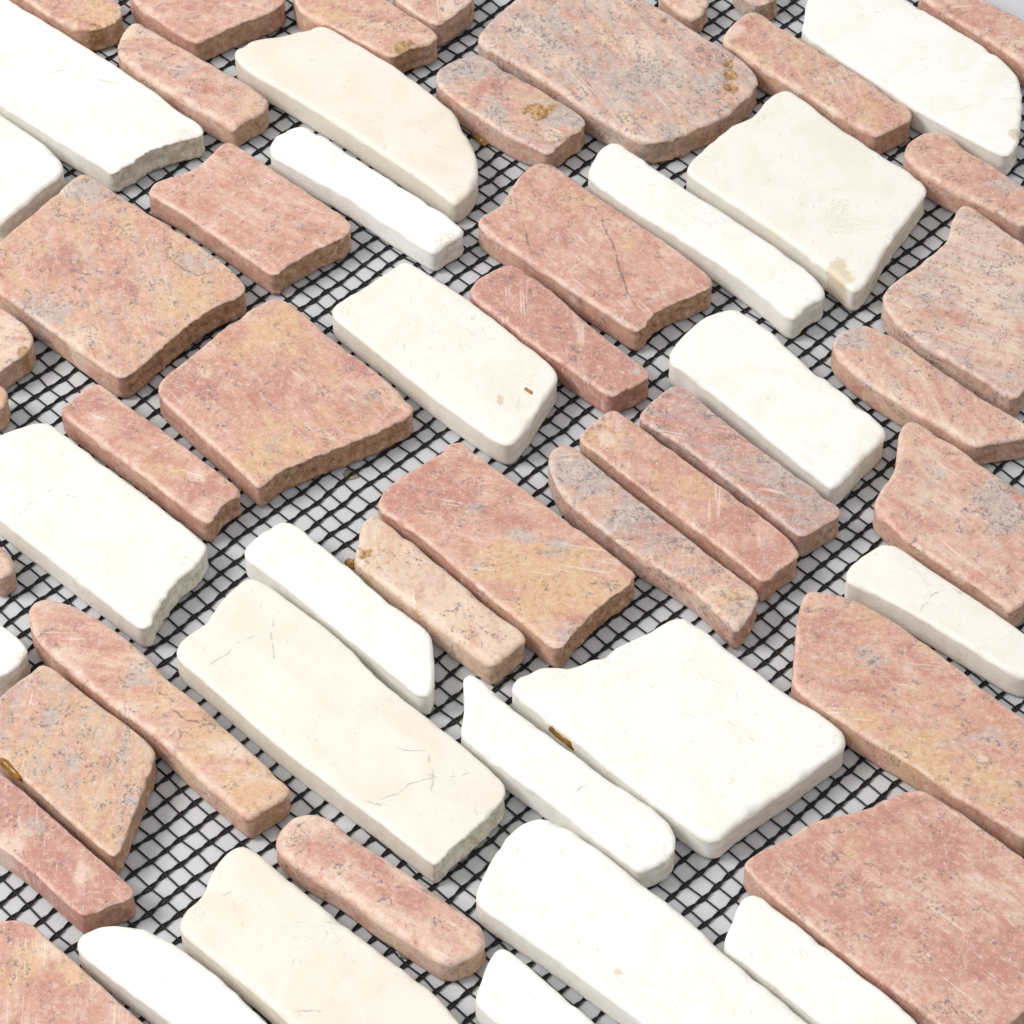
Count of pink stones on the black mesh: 36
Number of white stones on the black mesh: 21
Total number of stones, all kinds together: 57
